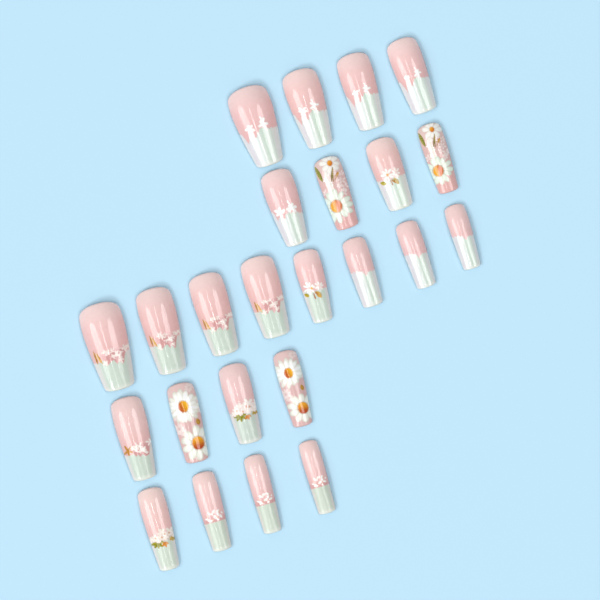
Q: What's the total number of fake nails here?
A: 24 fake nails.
